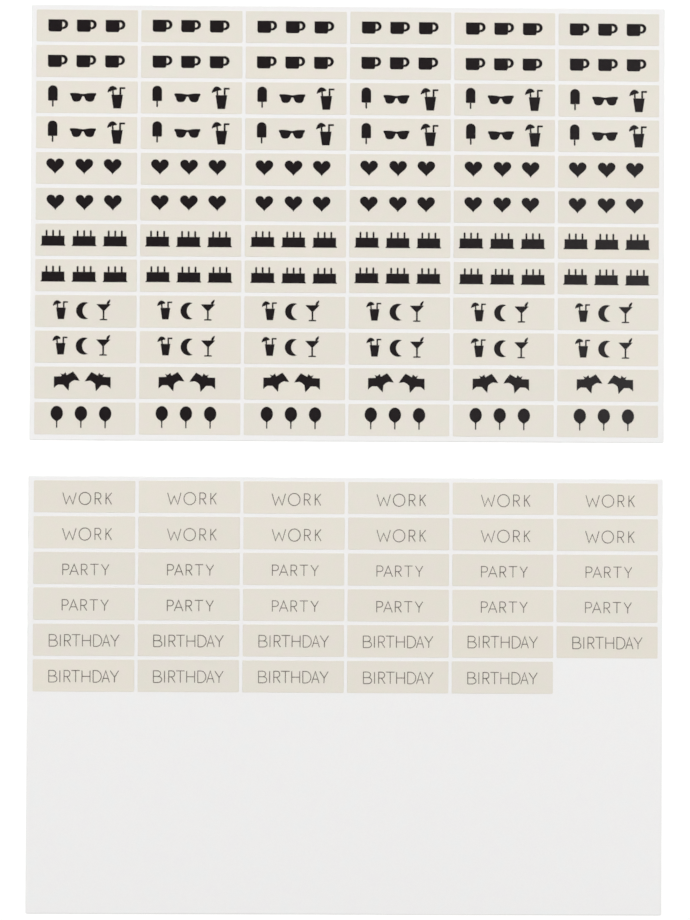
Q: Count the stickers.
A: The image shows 107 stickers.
